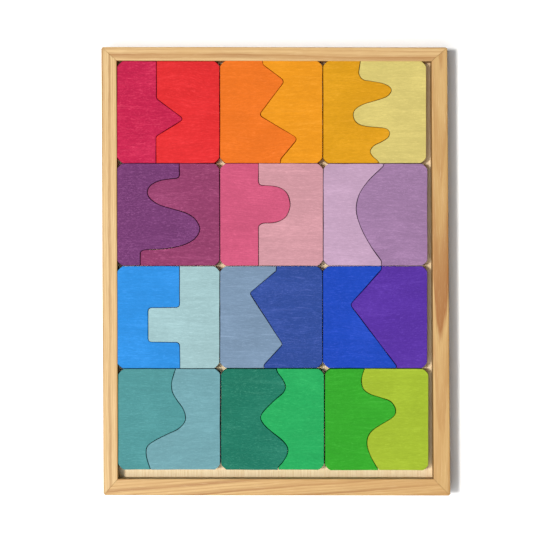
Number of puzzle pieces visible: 24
